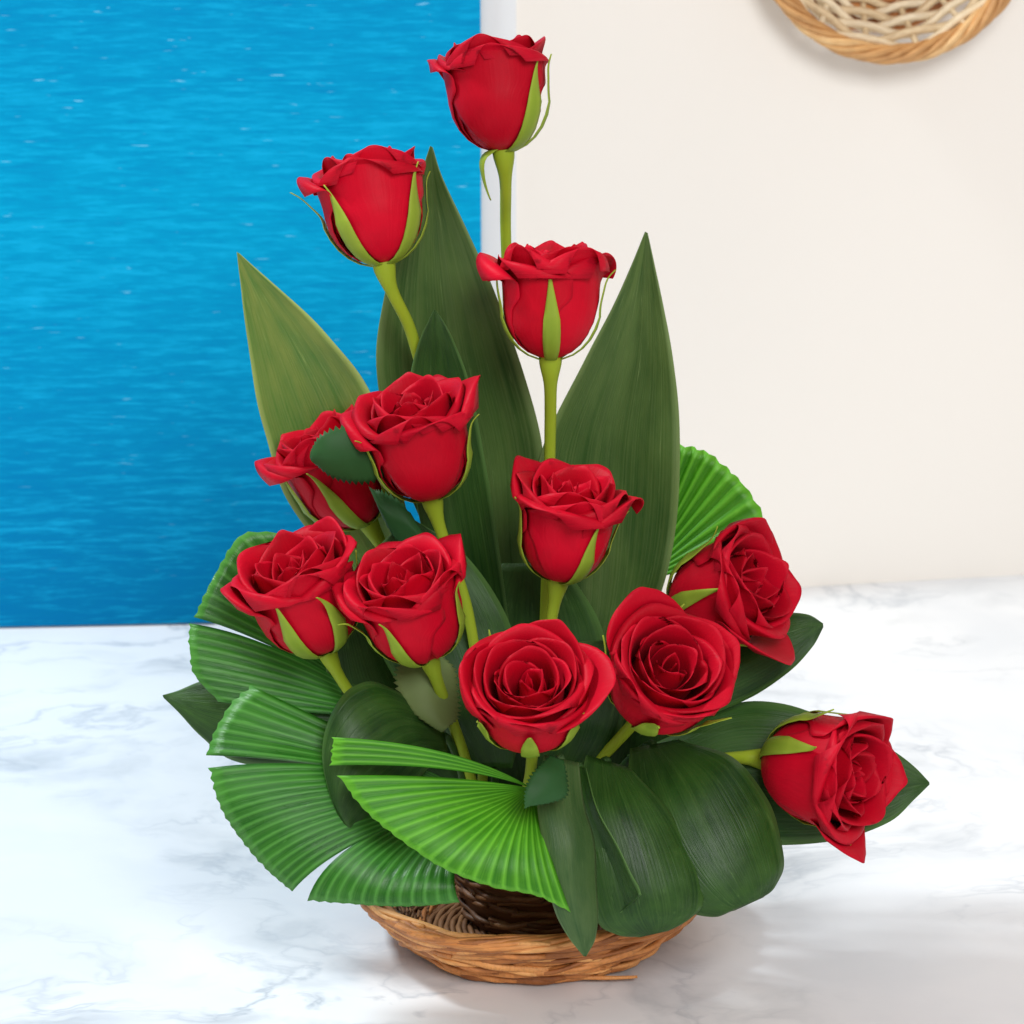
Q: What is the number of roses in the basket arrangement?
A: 12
